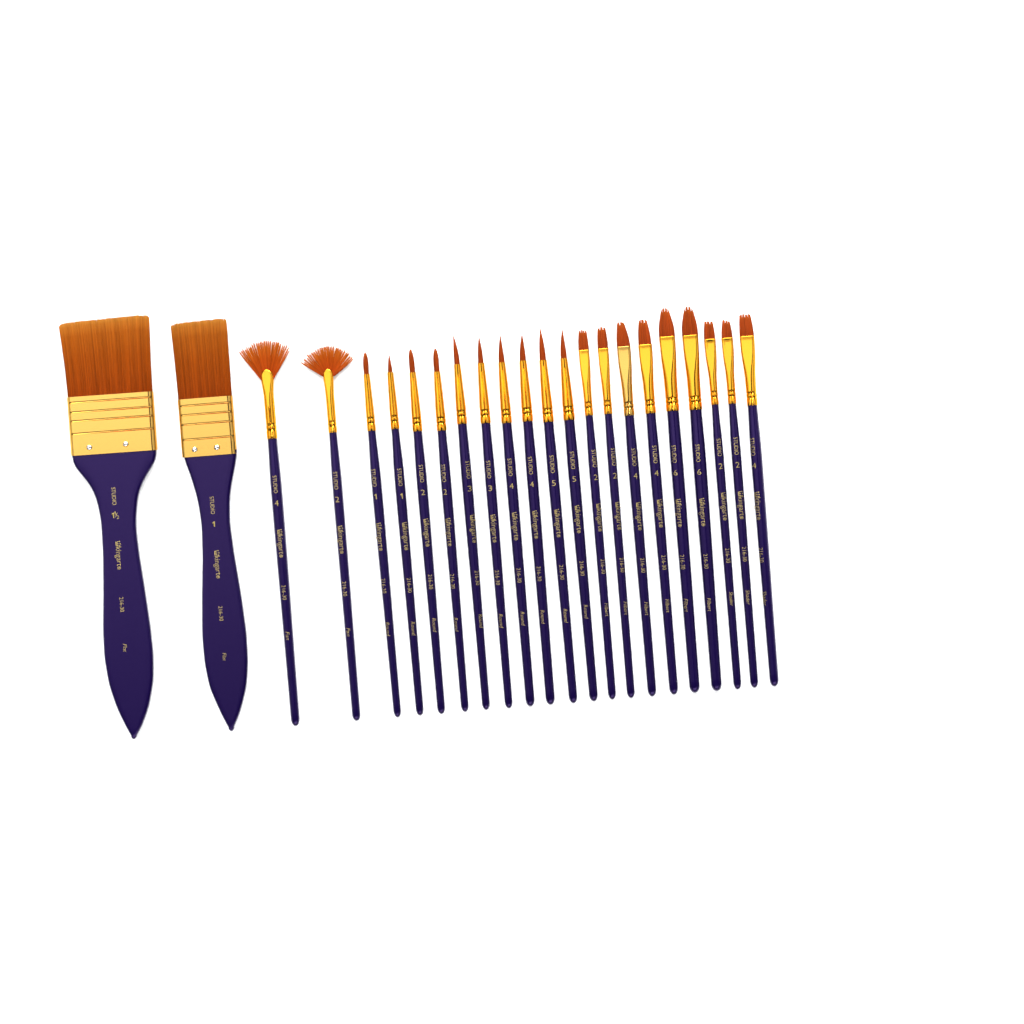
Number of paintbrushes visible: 23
